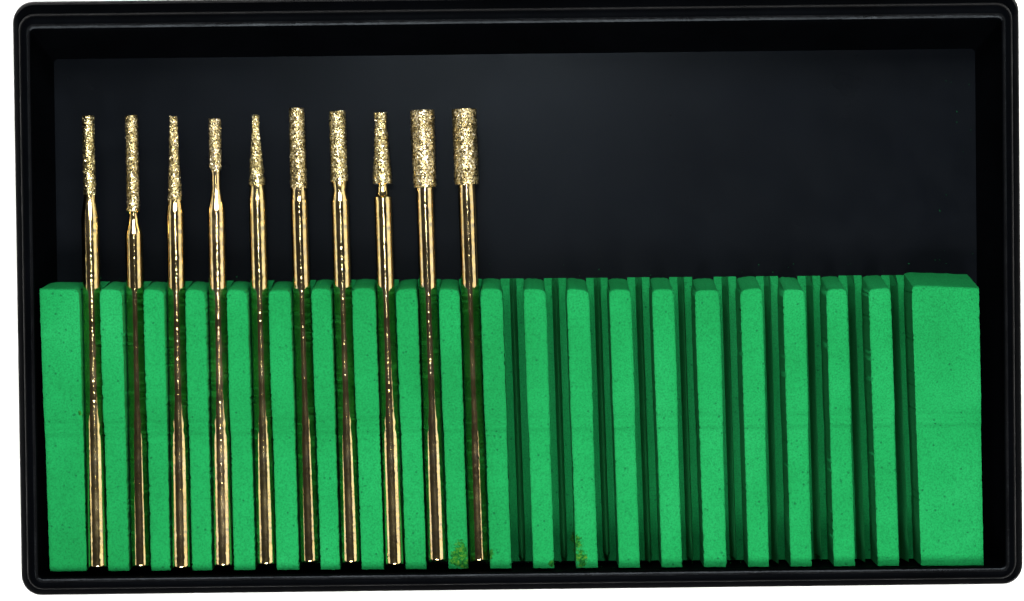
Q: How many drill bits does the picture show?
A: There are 10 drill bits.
